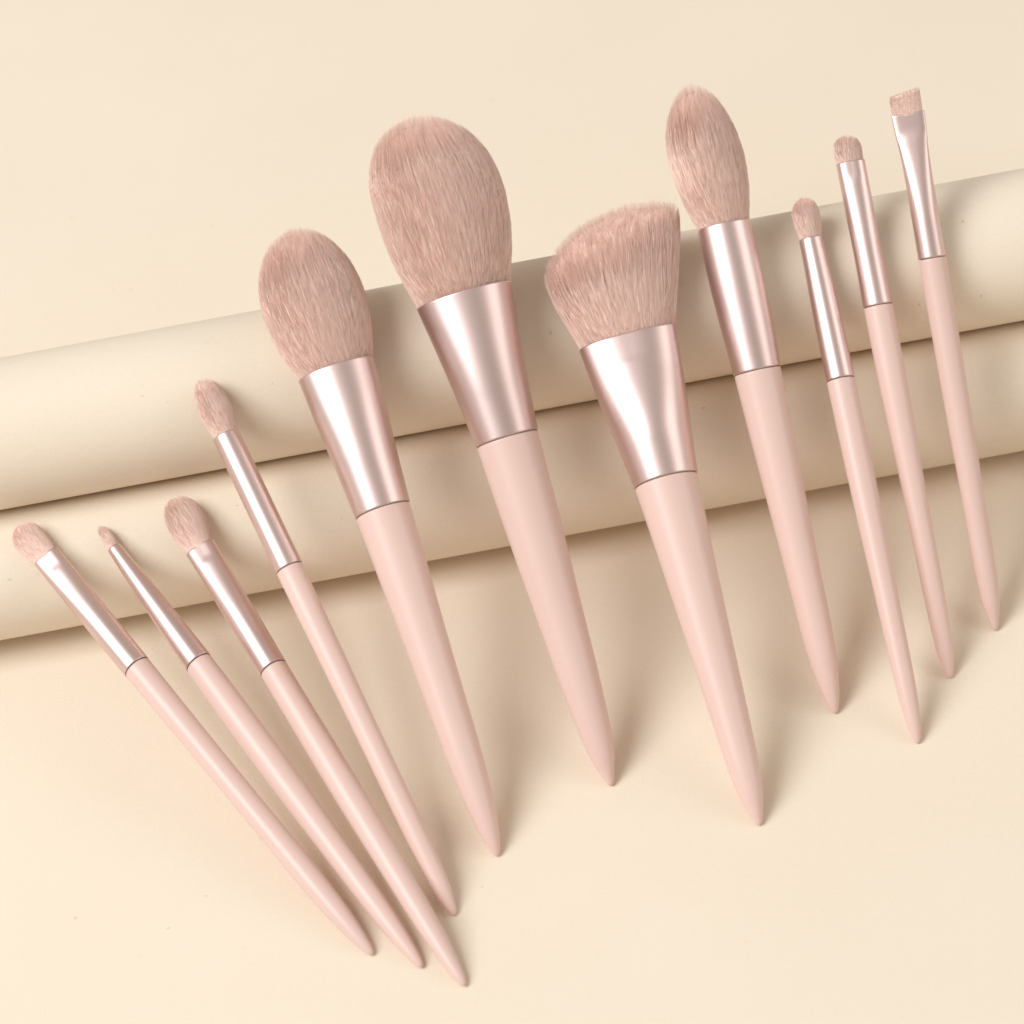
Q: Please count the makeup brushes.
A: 11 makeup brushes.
